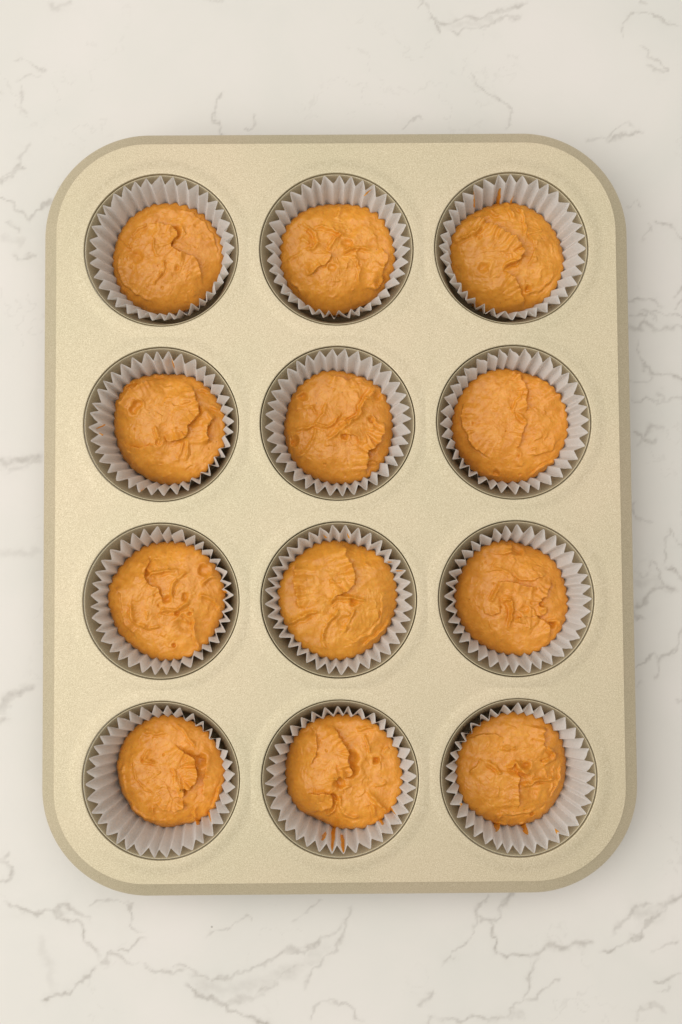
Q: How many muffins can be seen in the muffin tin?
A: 12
